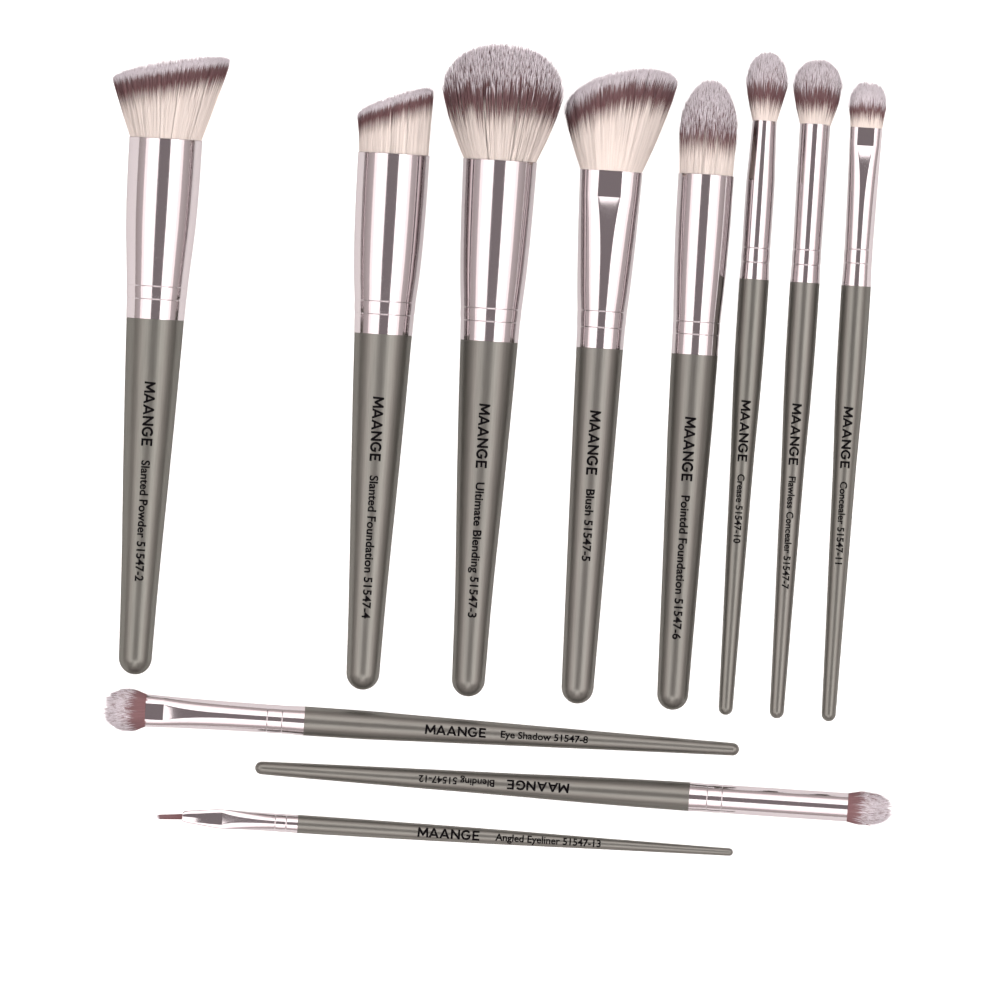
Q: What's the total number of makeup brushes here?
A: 11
